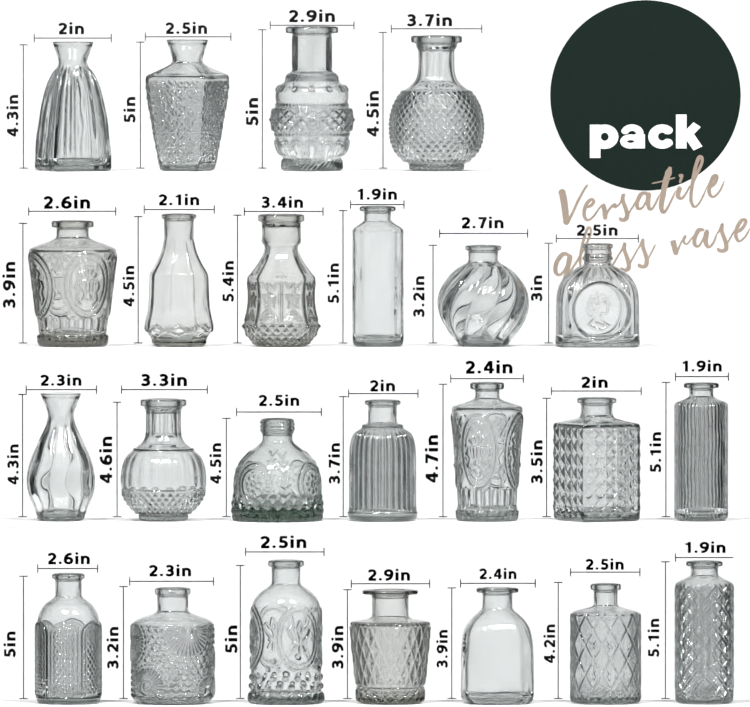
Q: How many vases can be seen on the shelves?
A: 24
